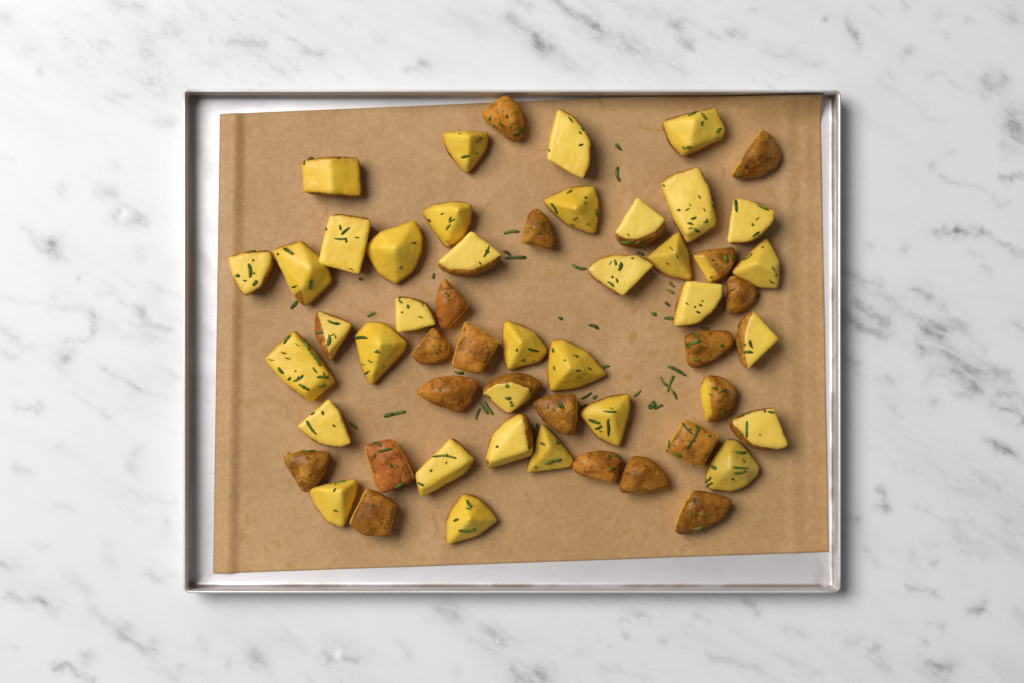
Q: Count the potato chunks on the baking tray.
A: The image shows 54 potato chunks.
